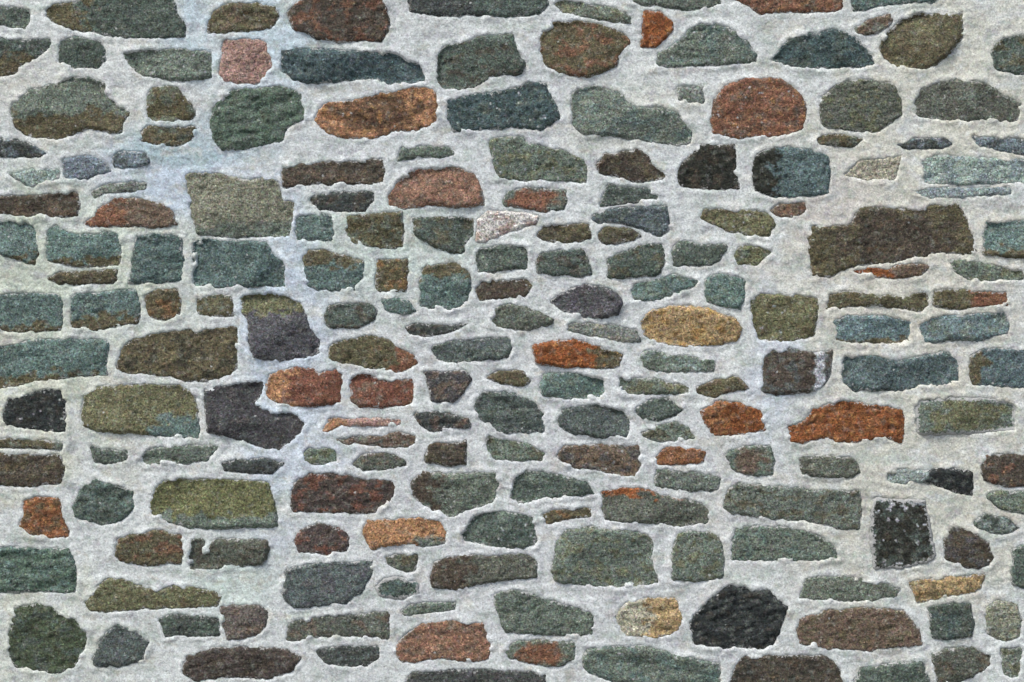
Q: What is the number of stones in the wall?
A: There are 200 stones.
